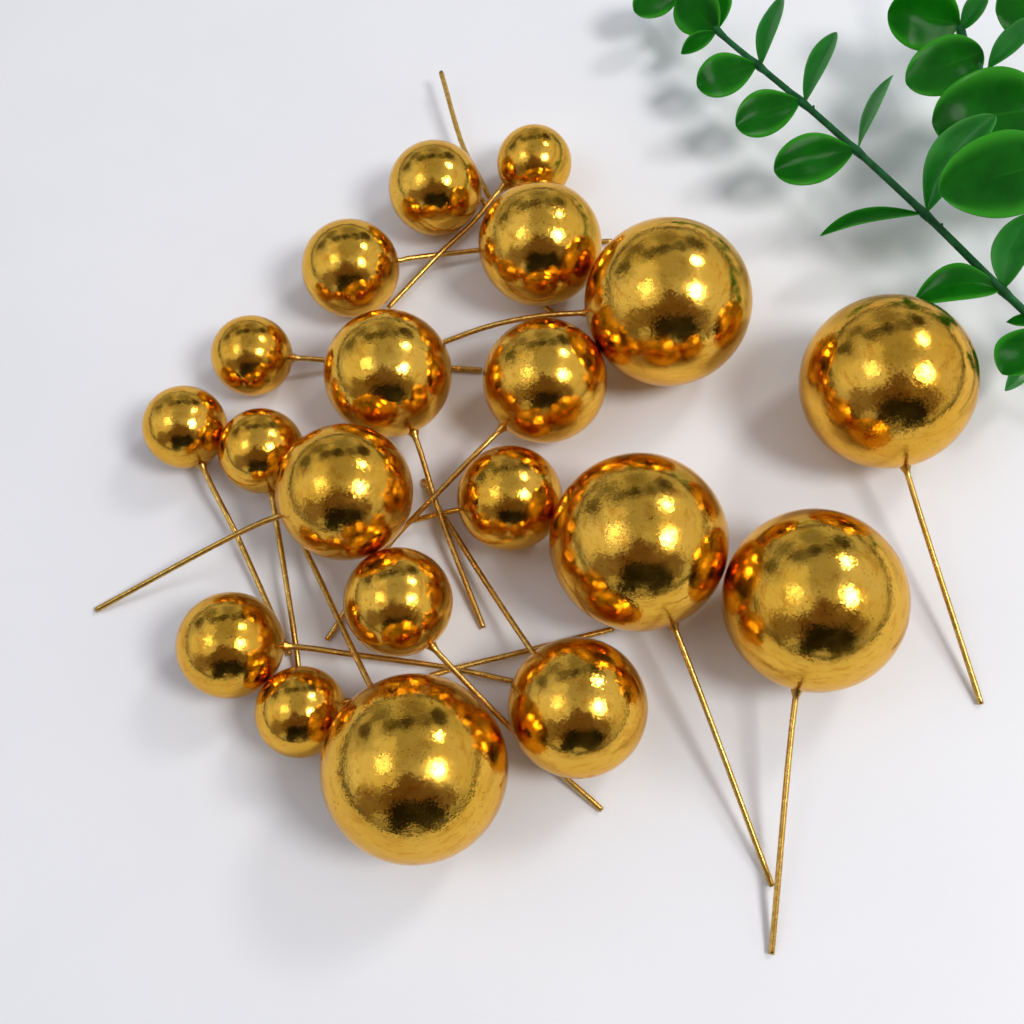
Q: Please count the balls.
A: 20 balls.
